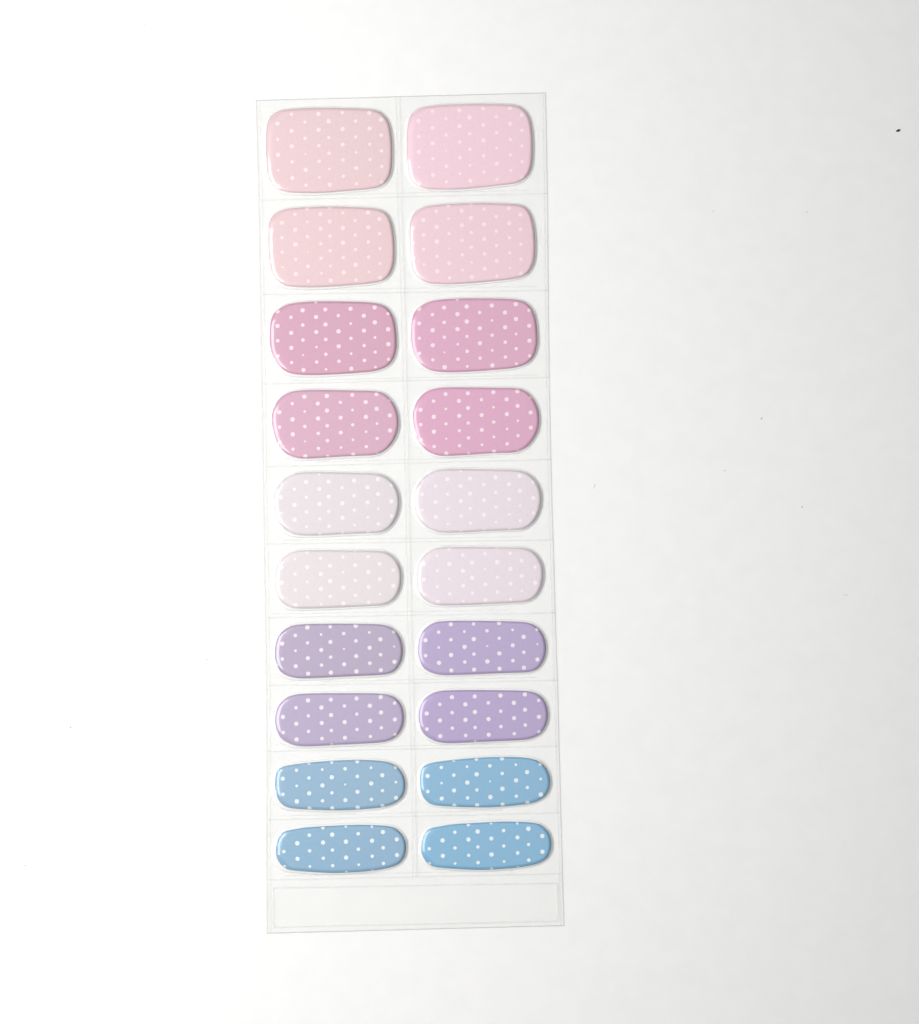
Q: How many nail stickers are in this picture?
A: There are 20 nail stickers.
